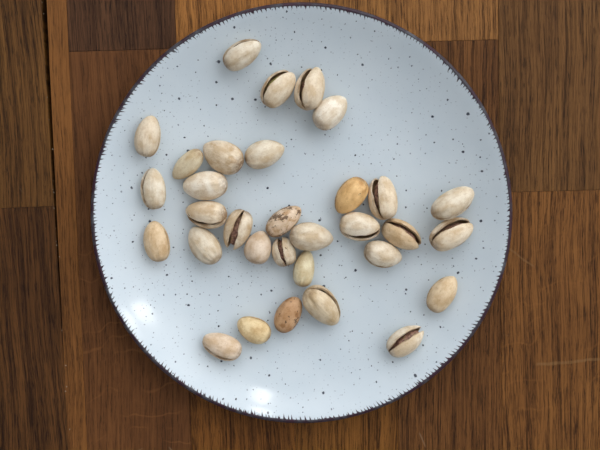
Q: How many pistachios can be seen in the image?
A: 32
